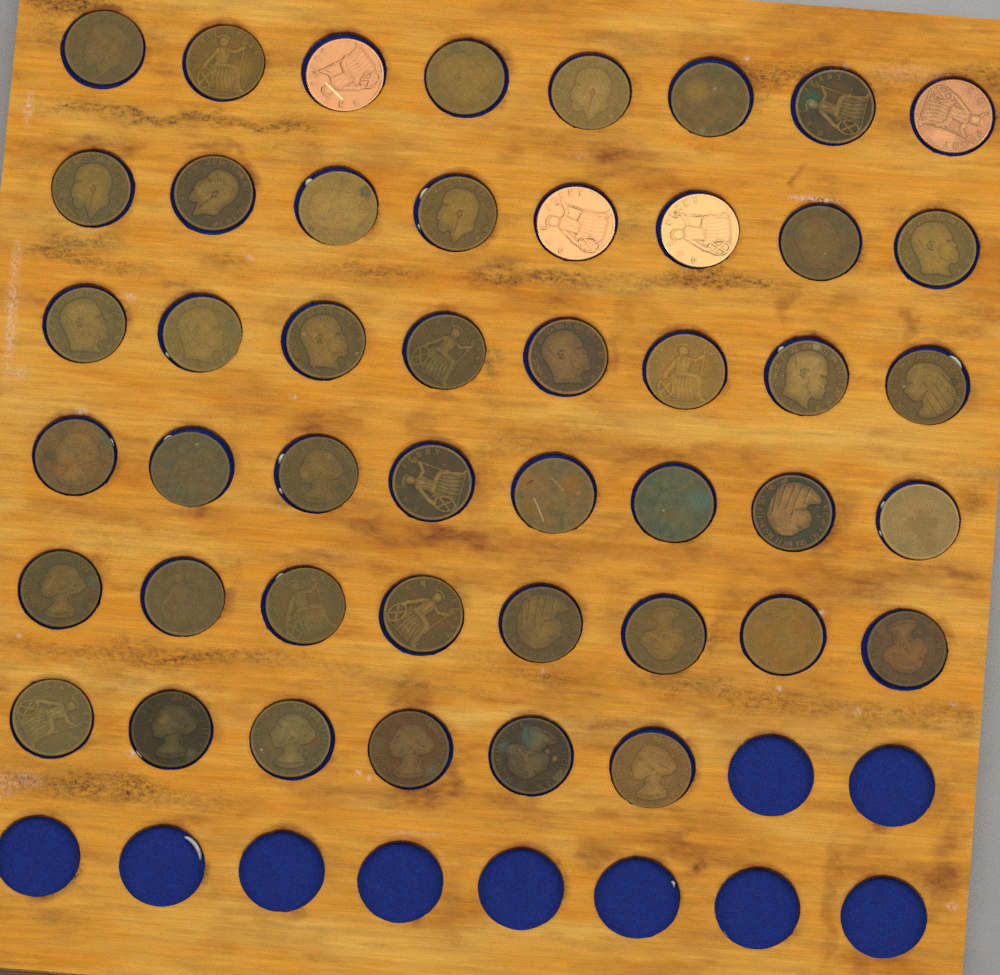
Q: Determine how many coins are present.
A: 46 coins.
